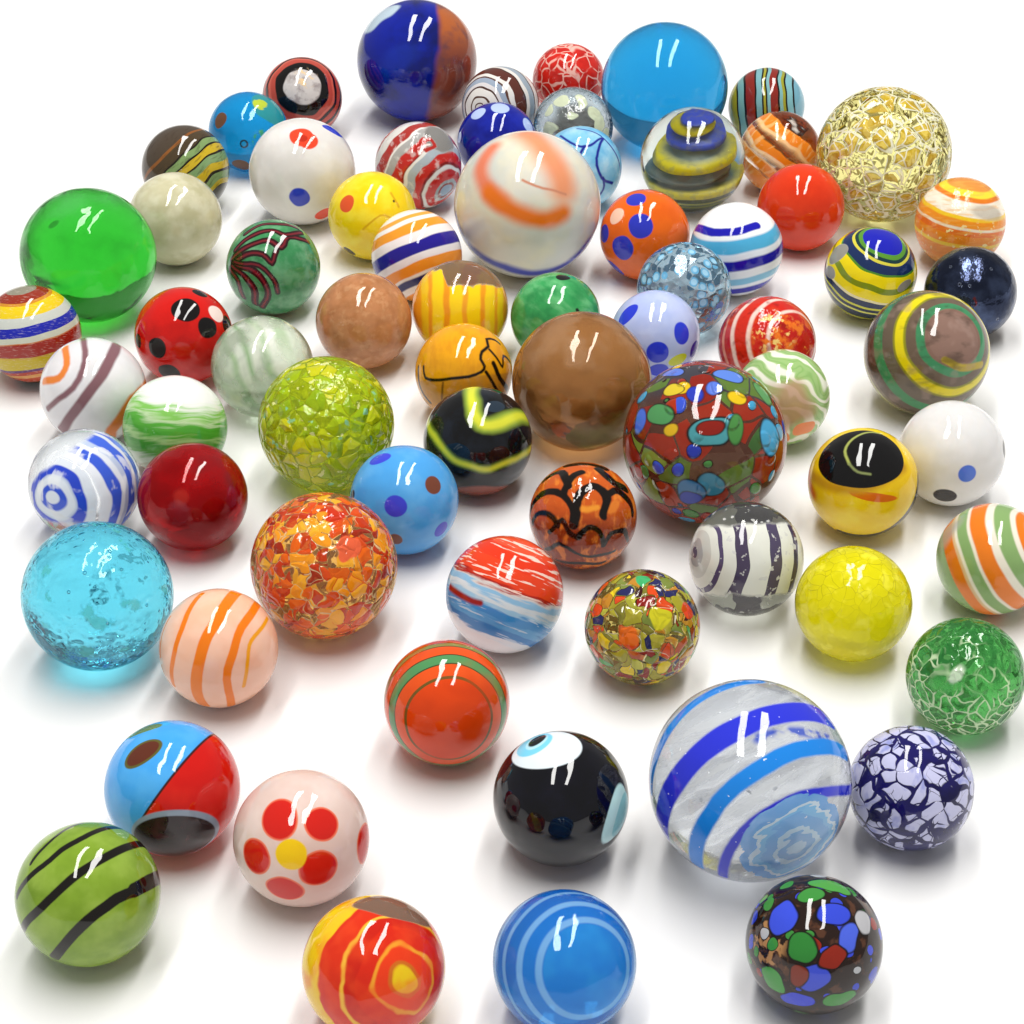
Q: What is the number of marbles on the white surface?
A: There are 71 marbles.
